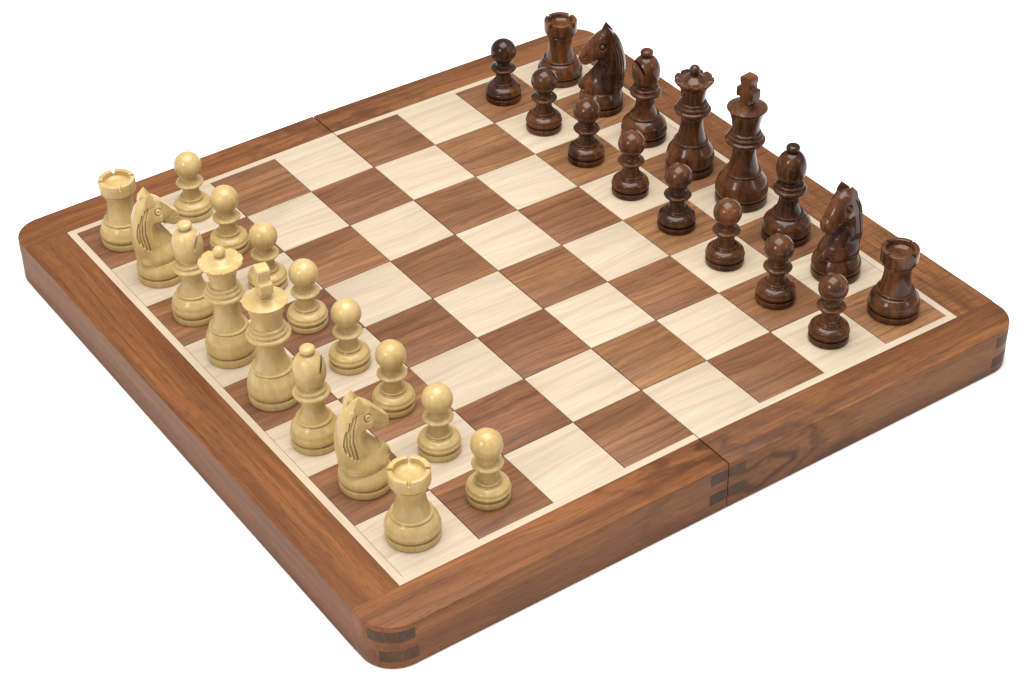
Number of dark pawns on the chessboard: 8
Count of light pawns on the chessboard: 8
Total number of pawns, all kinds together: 16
